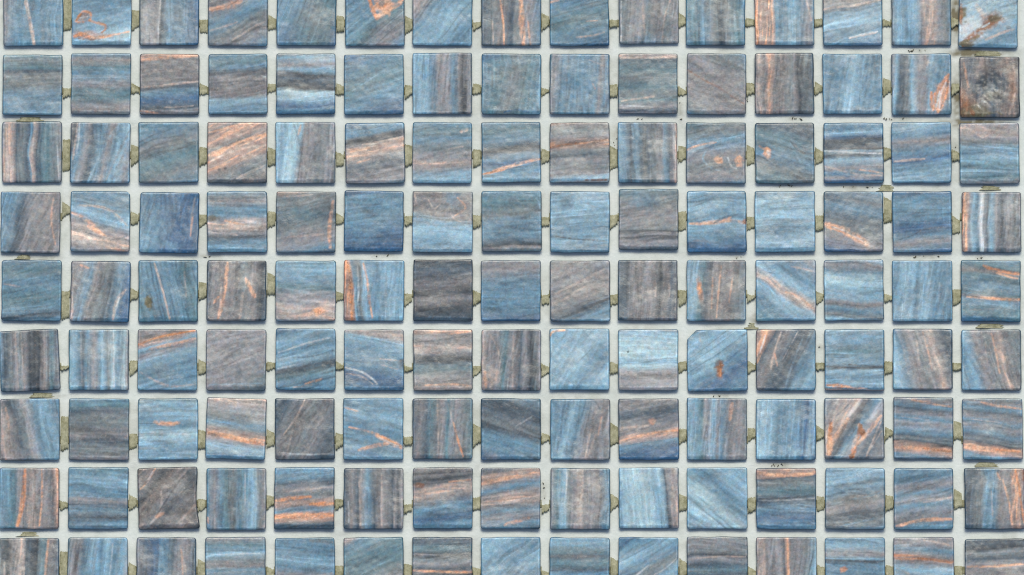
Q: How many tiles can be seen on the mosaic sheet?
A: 135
